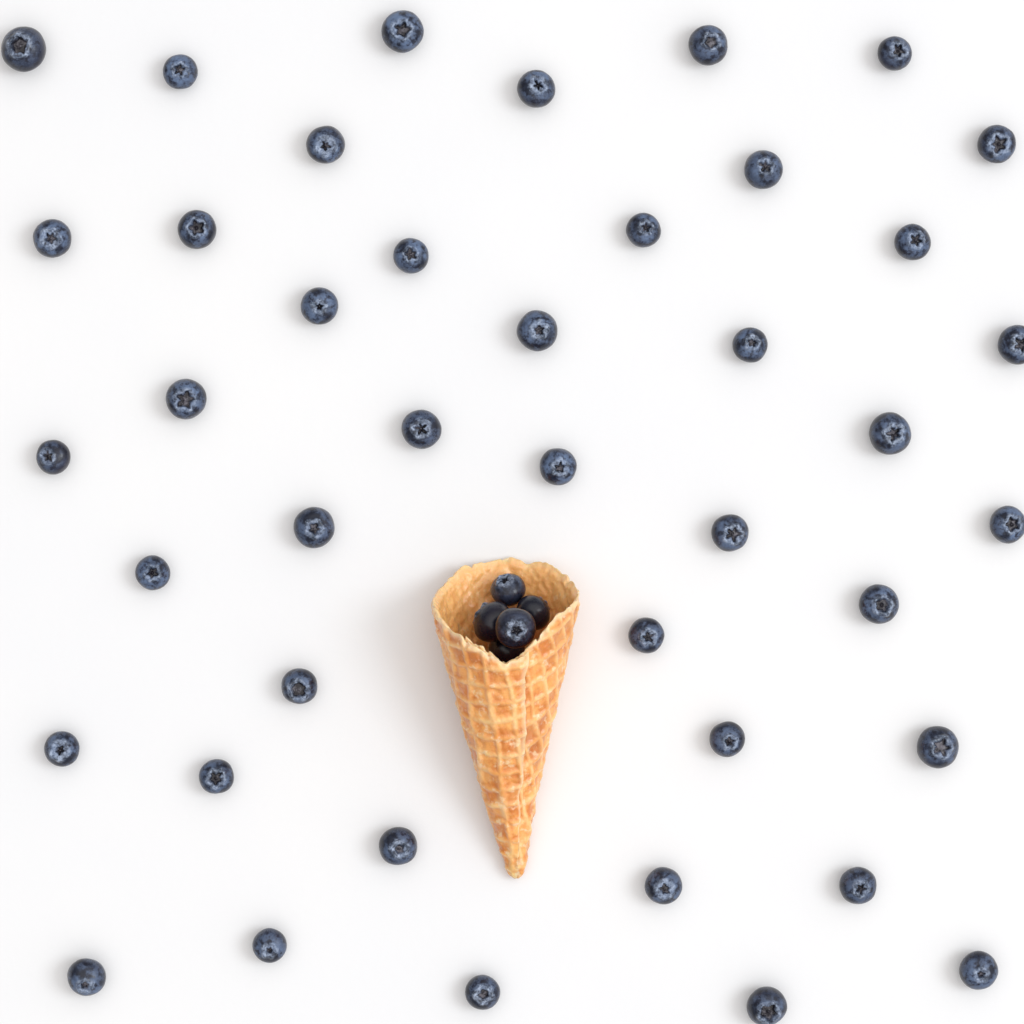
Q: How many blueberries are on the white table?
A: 47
